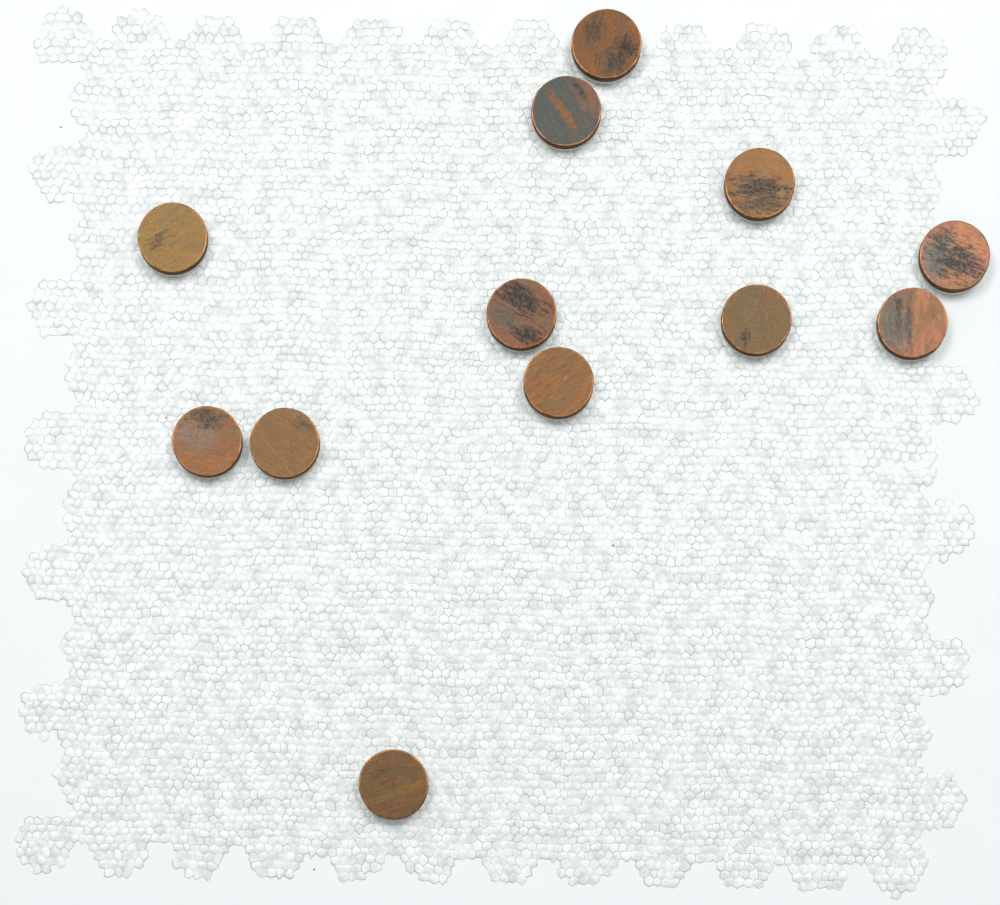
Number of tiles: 12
